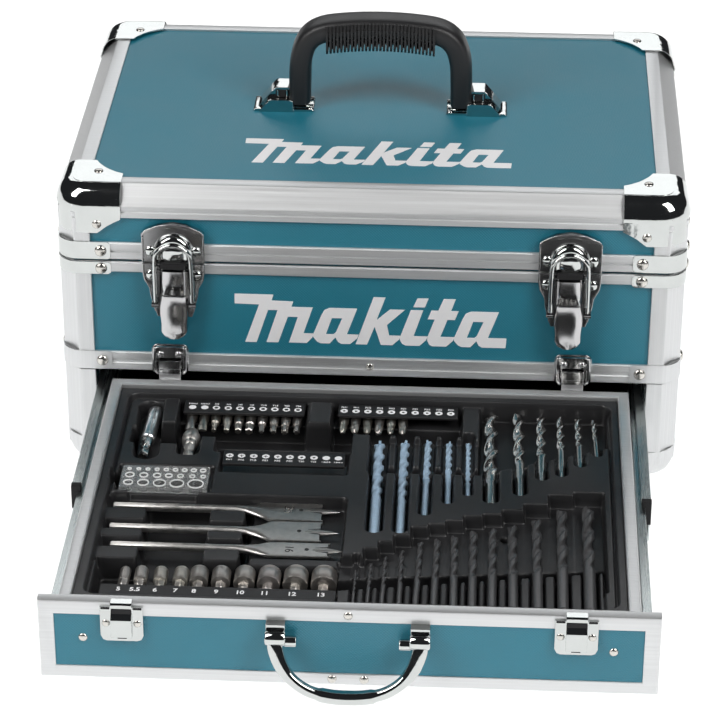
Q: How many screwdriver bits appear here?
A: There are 16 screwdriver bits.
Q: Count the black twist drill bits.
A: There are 13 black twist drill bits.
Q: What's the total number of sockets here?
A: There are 10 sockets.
